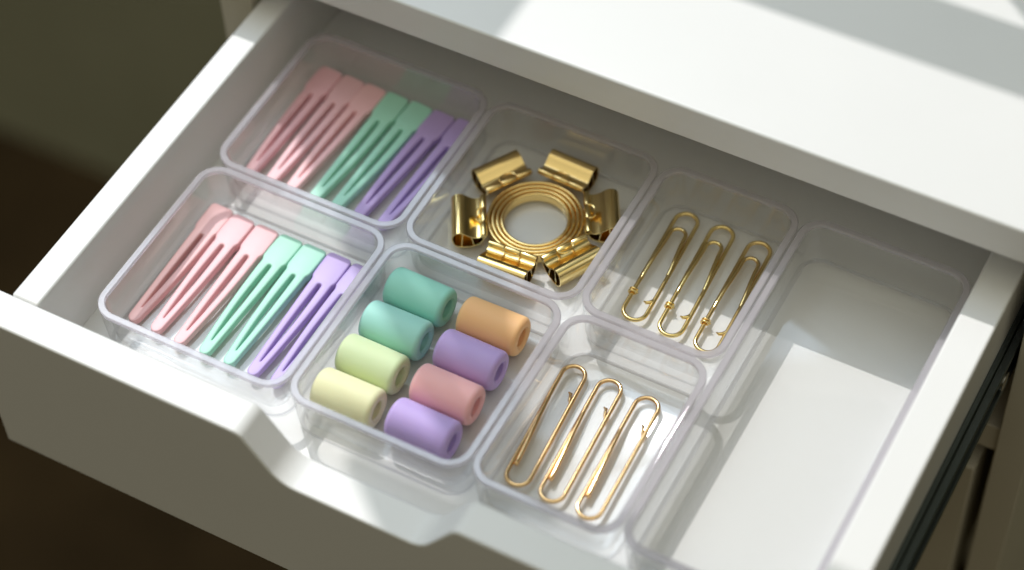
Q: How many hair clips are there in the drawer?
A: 14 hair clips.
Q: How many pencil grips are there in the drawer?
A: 8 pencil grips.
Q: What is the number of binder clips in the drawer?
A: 6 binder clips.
